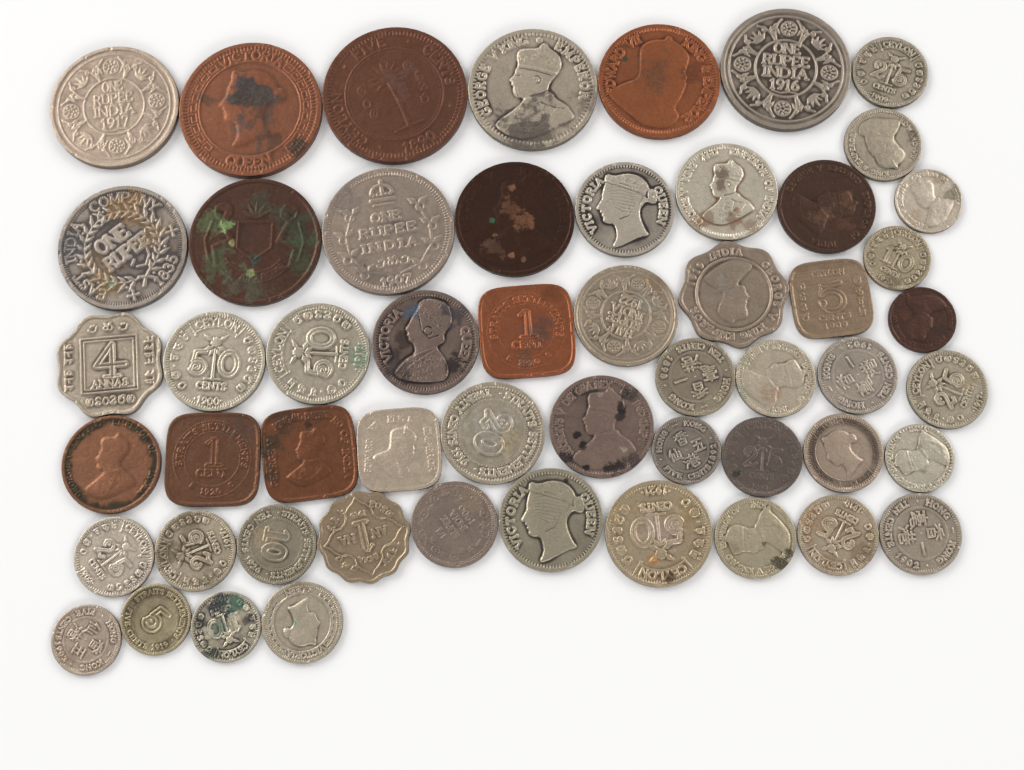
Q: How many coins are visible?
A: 54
